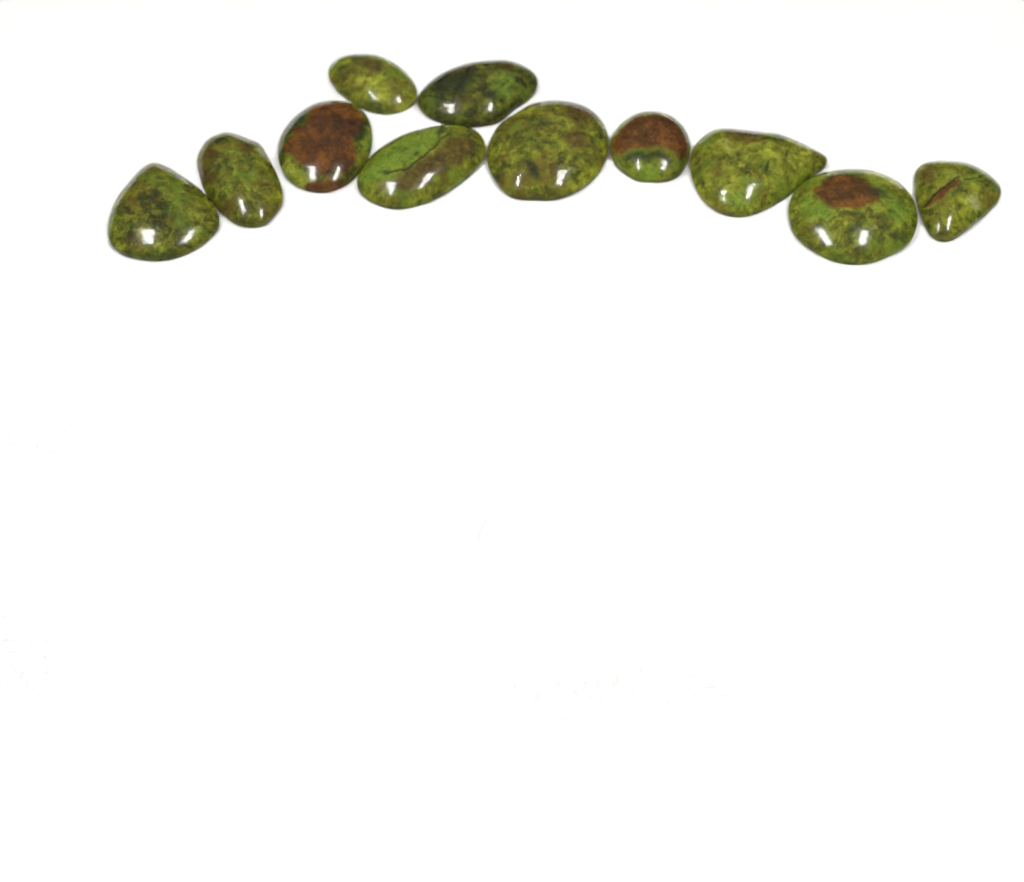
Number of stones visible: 11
